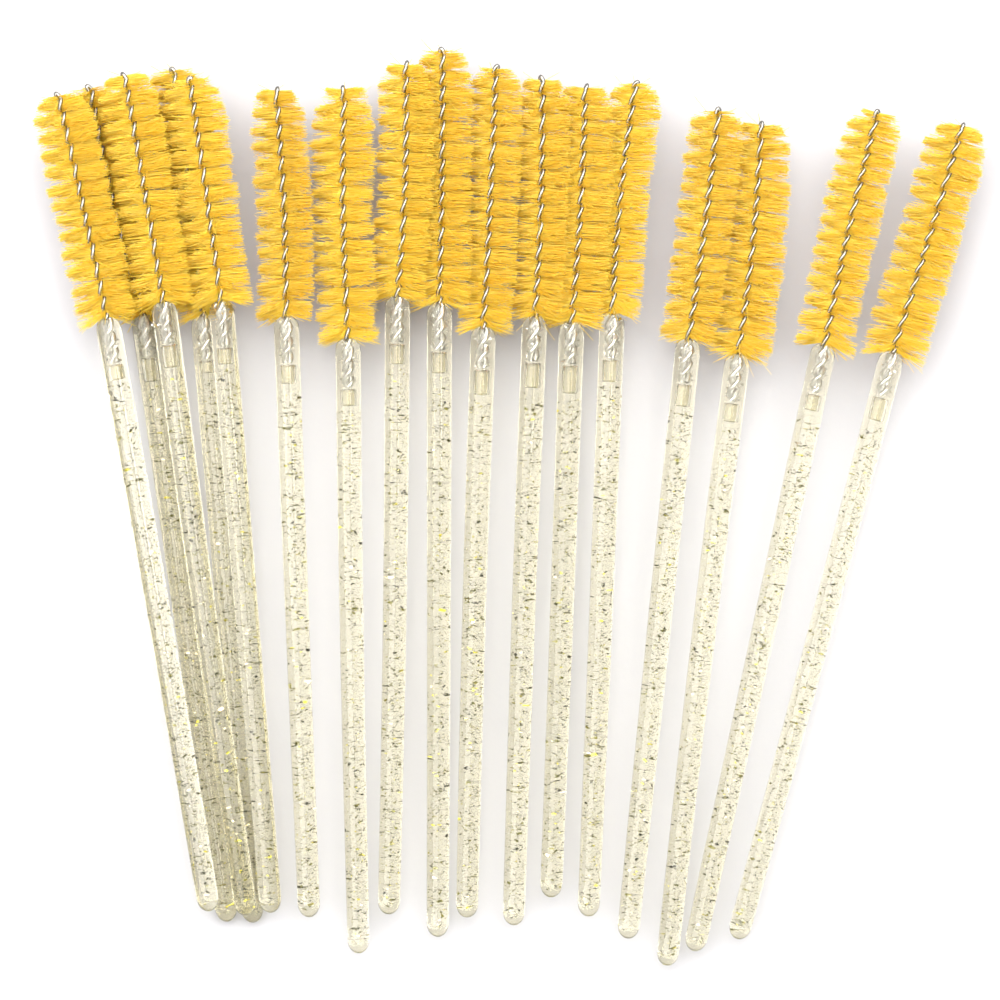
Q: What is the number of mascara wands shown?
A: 17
